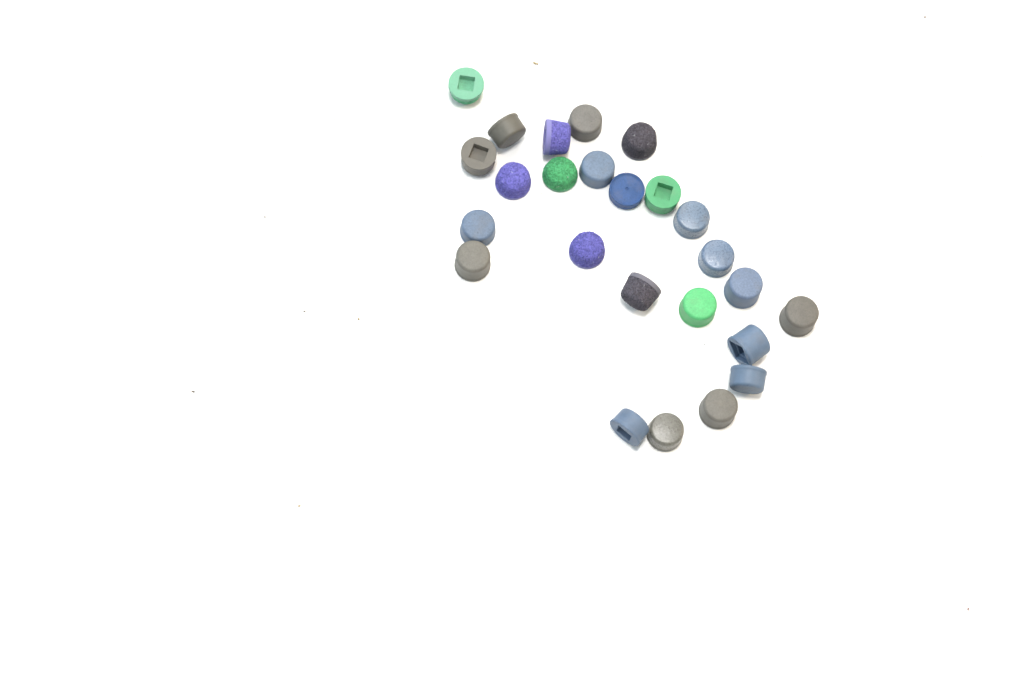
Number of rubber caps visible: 25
